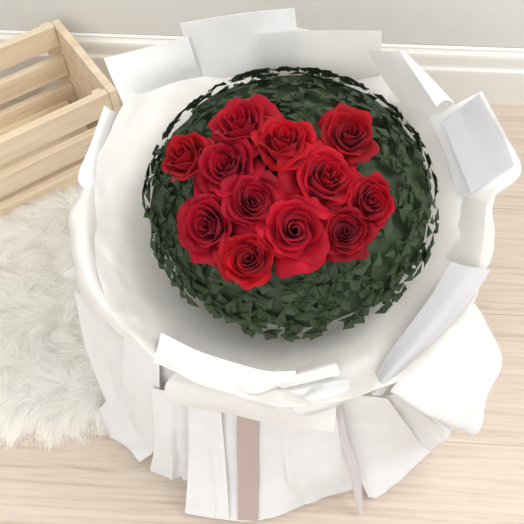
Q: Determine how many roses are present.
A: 12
